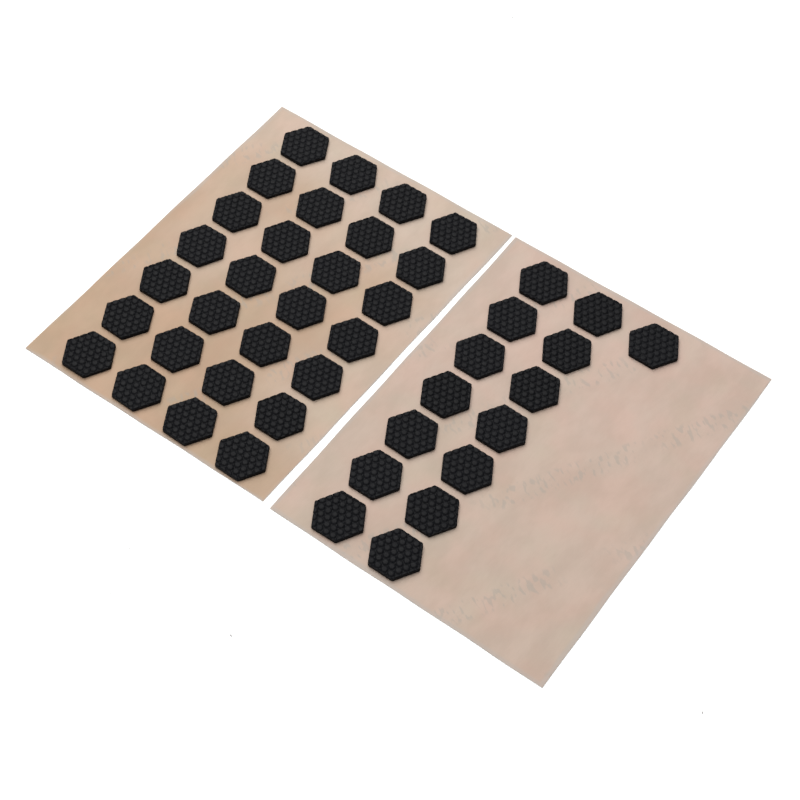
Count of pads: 43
